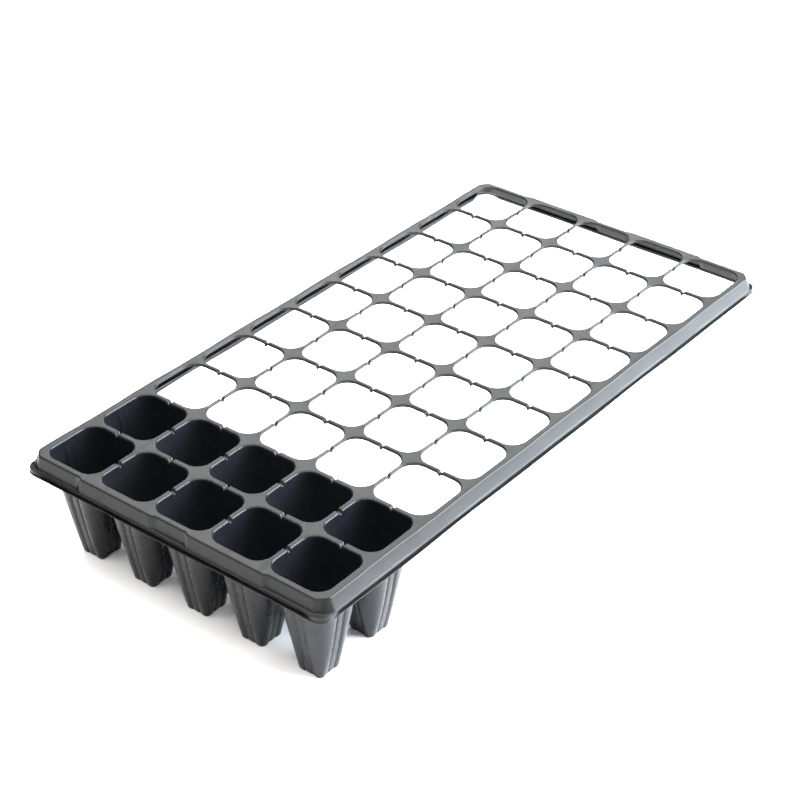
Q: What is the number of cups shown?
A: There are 10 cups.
